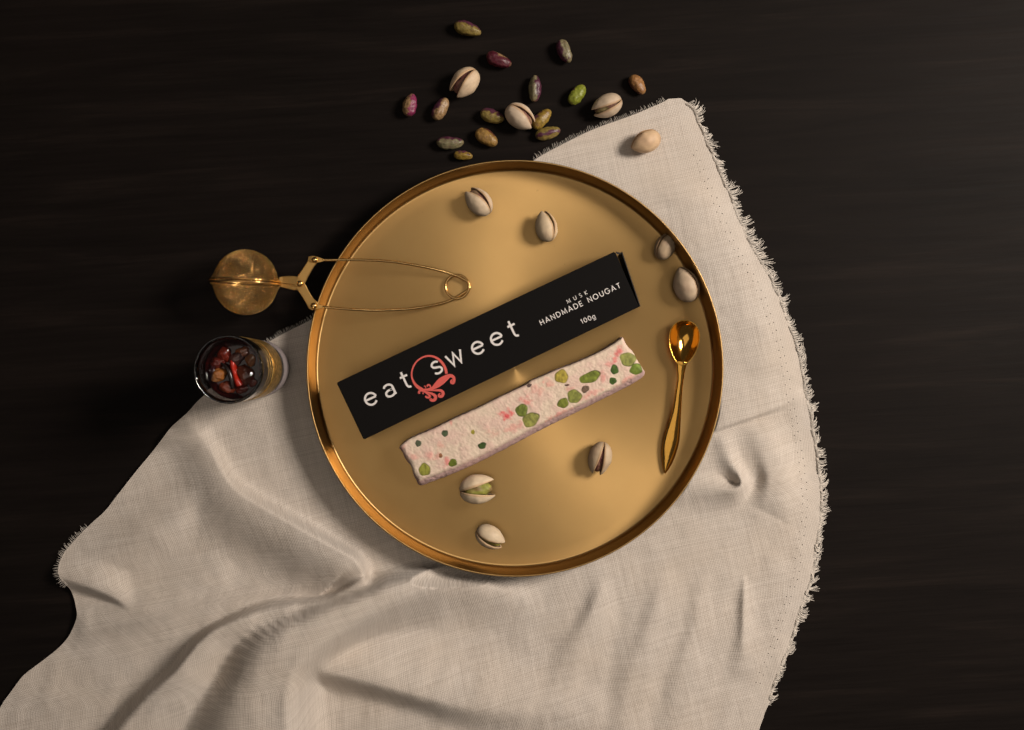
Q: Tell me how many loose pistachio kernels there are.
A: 14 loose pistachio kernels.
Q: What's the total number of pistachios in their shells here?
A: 11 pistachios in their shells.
